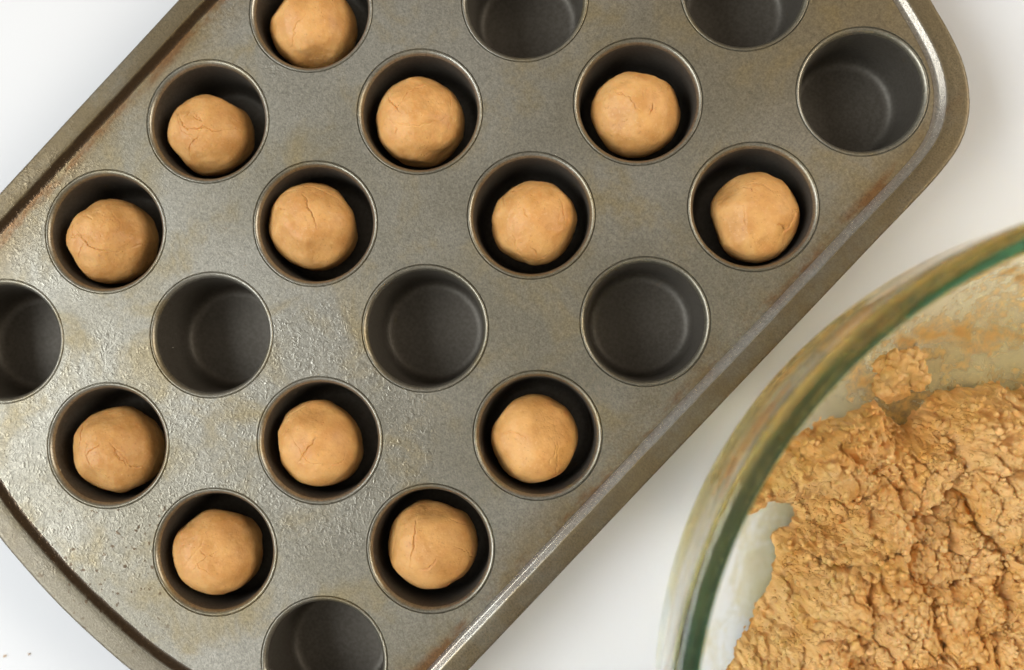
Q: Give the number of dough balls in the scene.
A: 13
